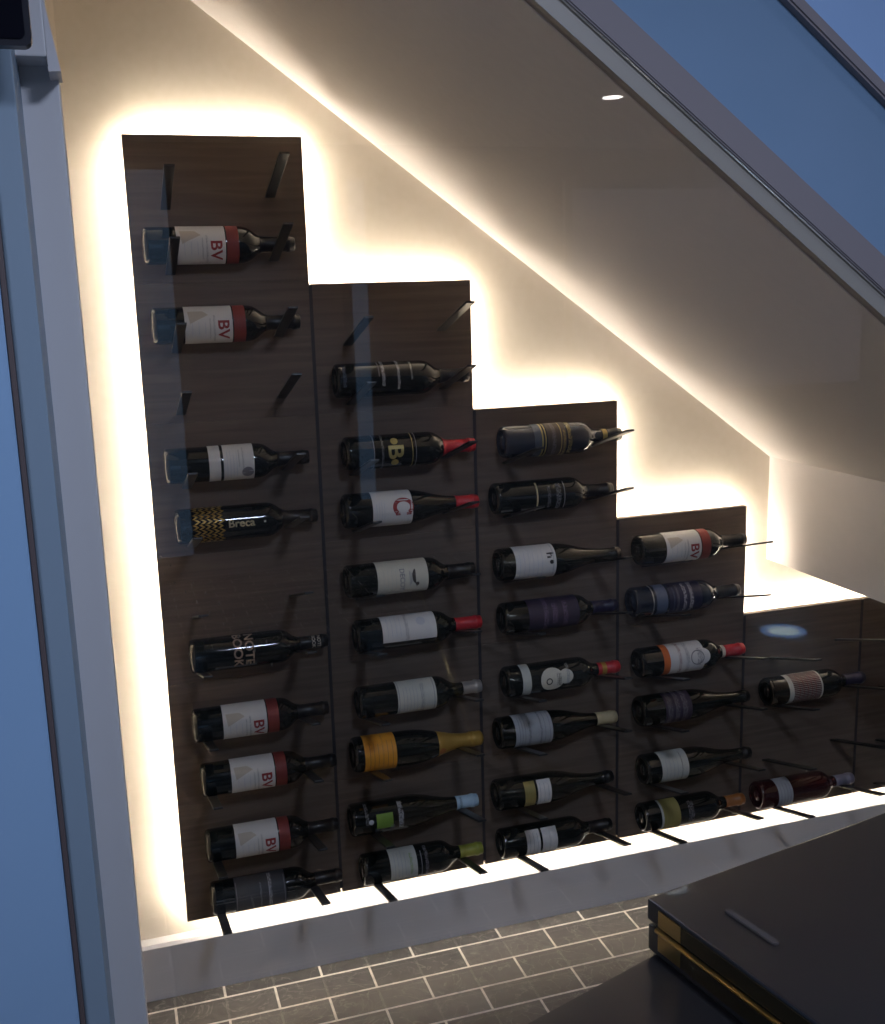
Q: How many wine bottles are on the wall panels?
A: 34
